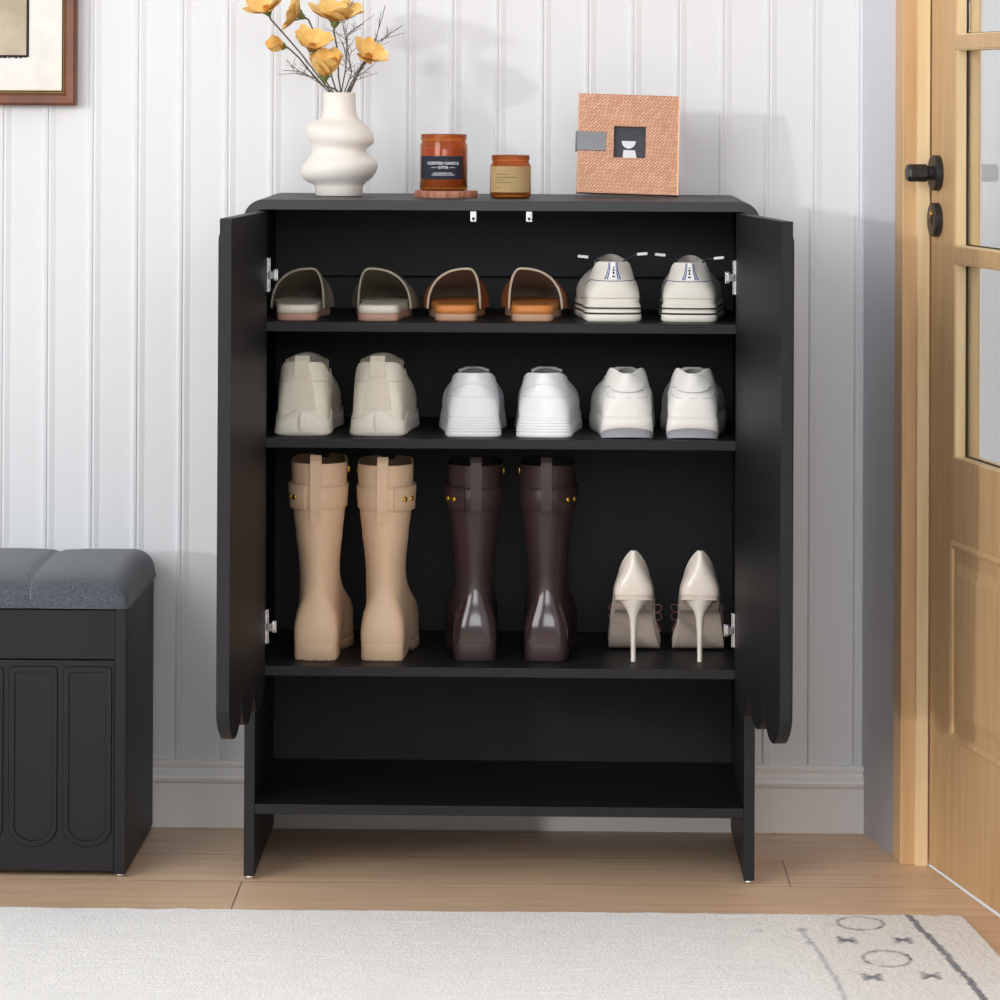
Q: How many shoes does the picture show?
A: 18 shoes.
